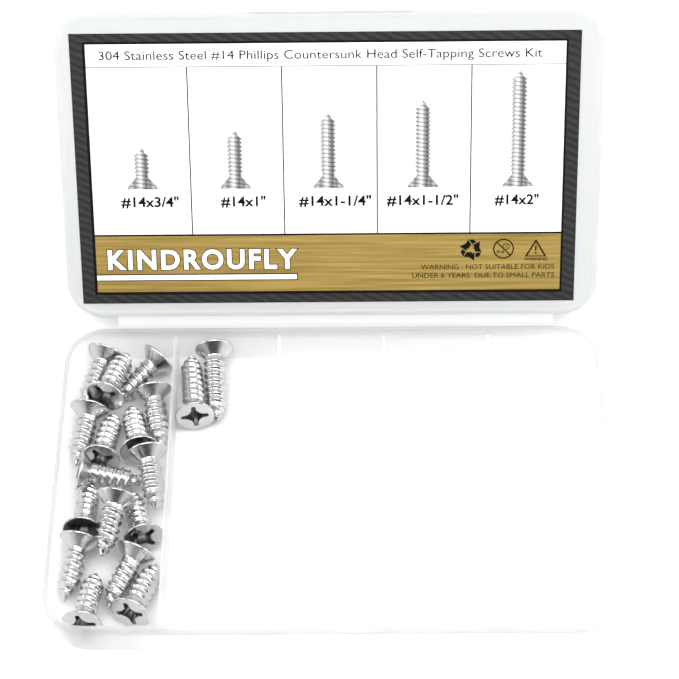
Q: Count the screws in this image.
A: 18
